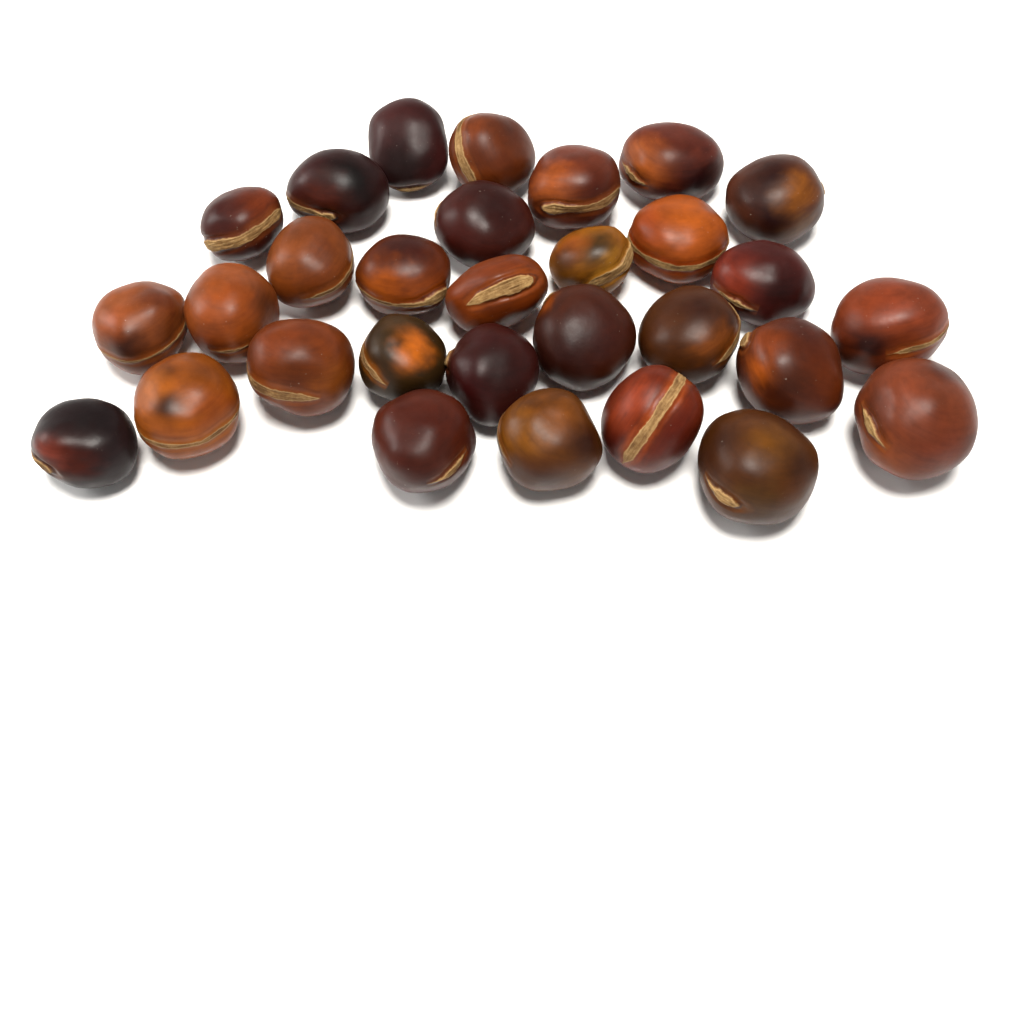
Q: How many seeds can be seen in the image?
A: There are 30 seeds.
